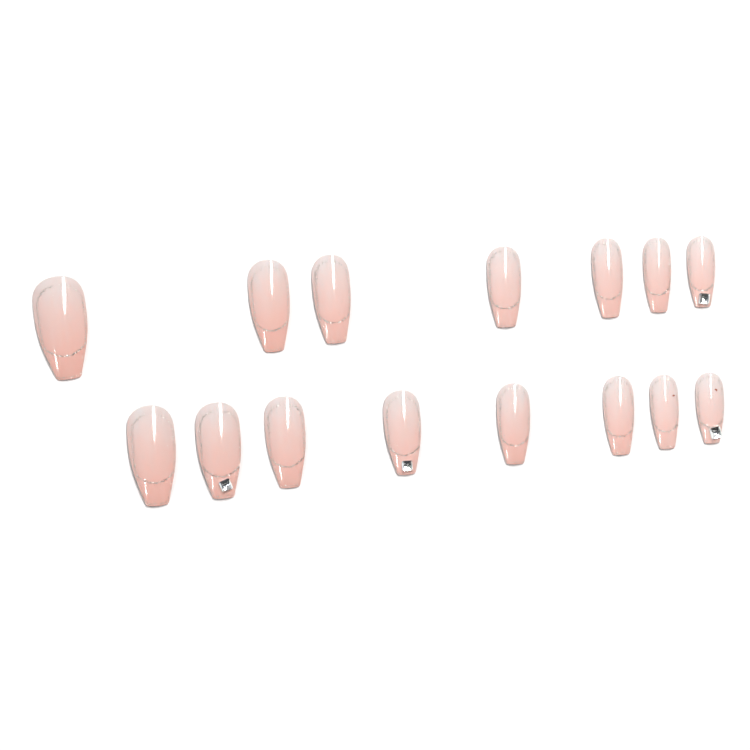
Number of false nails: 15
